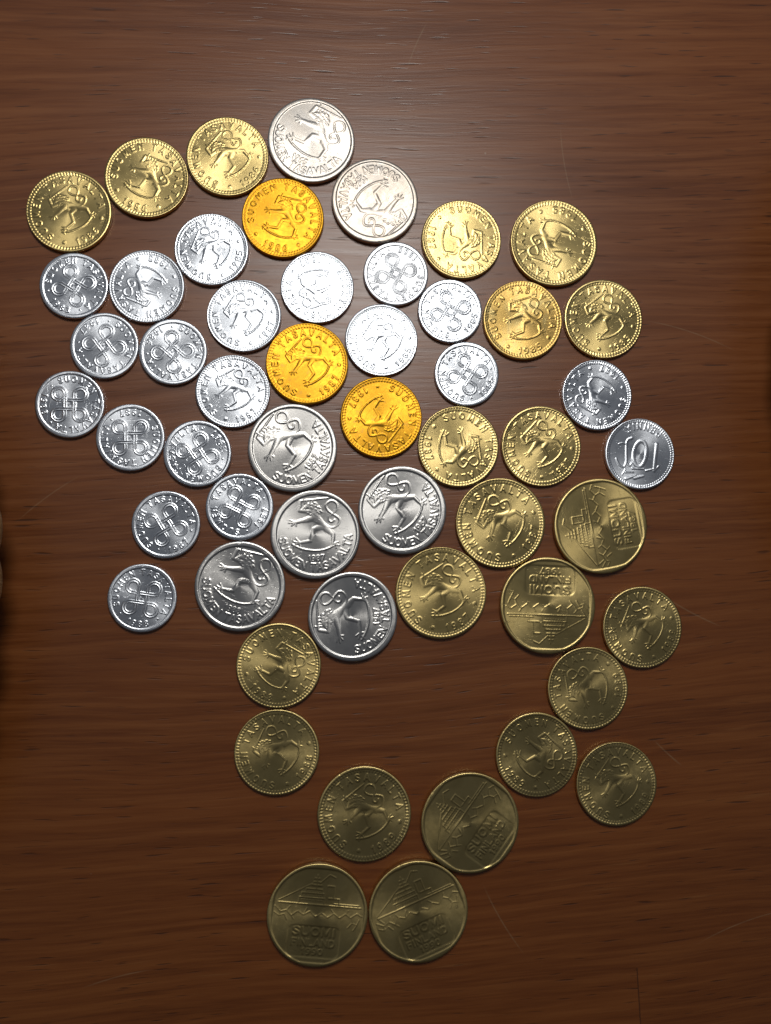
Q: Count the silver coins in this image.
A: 27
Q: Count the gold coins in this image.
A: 26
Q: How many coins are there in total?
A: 53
